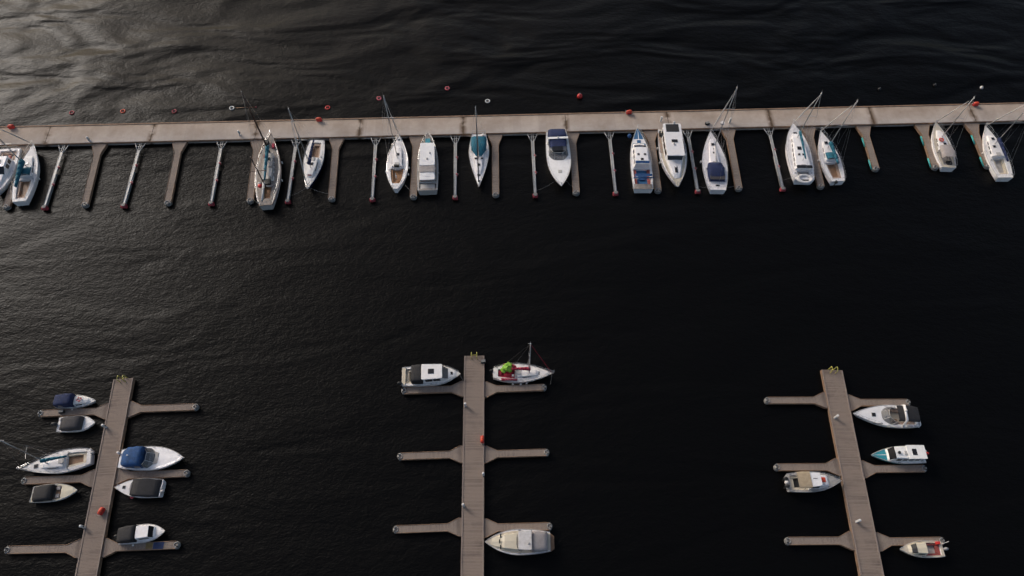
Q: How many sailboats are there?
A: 12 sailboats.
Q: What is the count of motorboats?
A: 17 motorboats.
